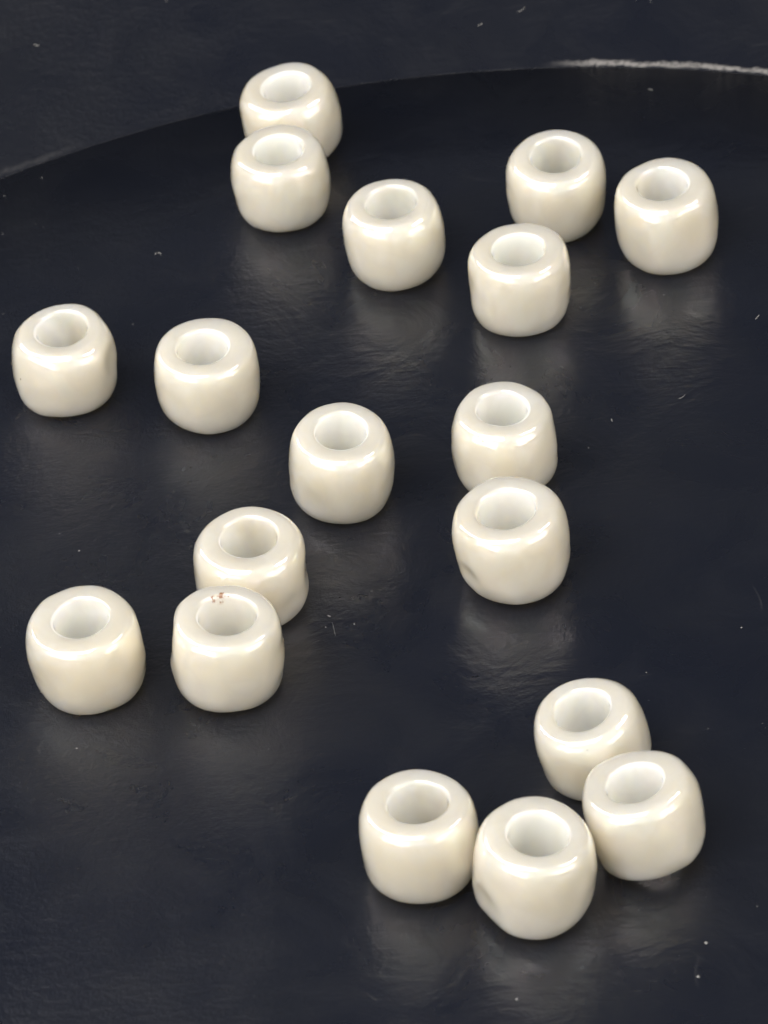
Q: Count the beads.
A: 18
